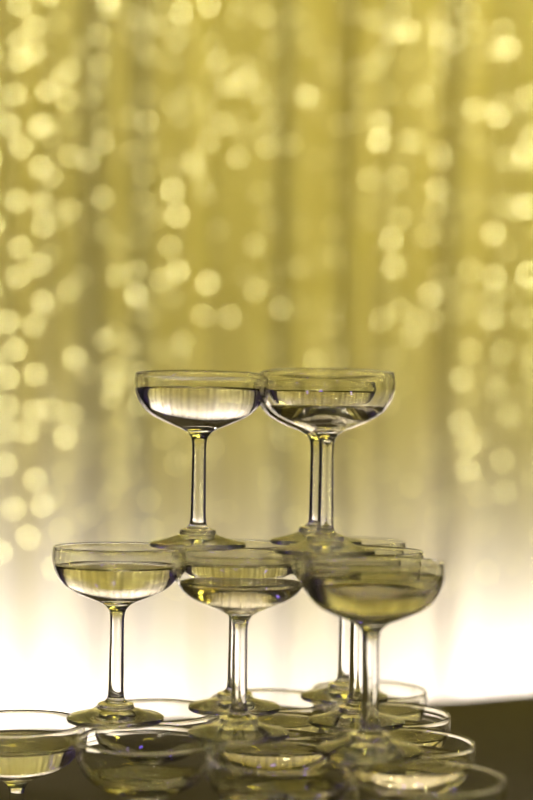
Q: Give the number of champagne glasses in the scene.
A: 19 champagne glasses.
